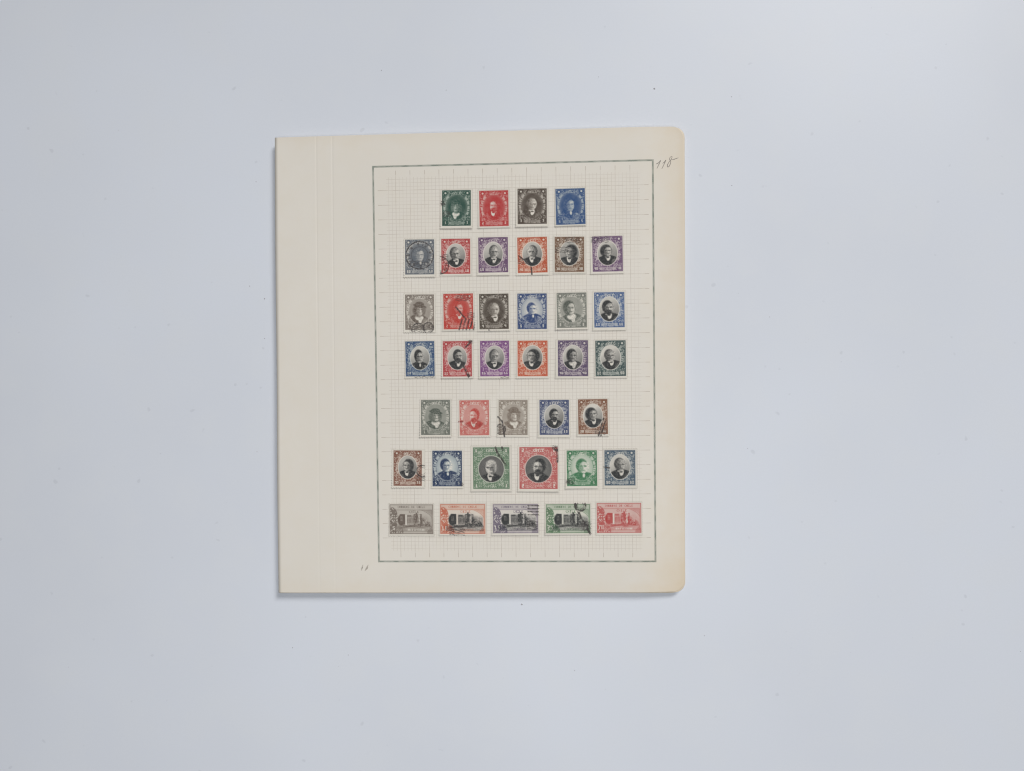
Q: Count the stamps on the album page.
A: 38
